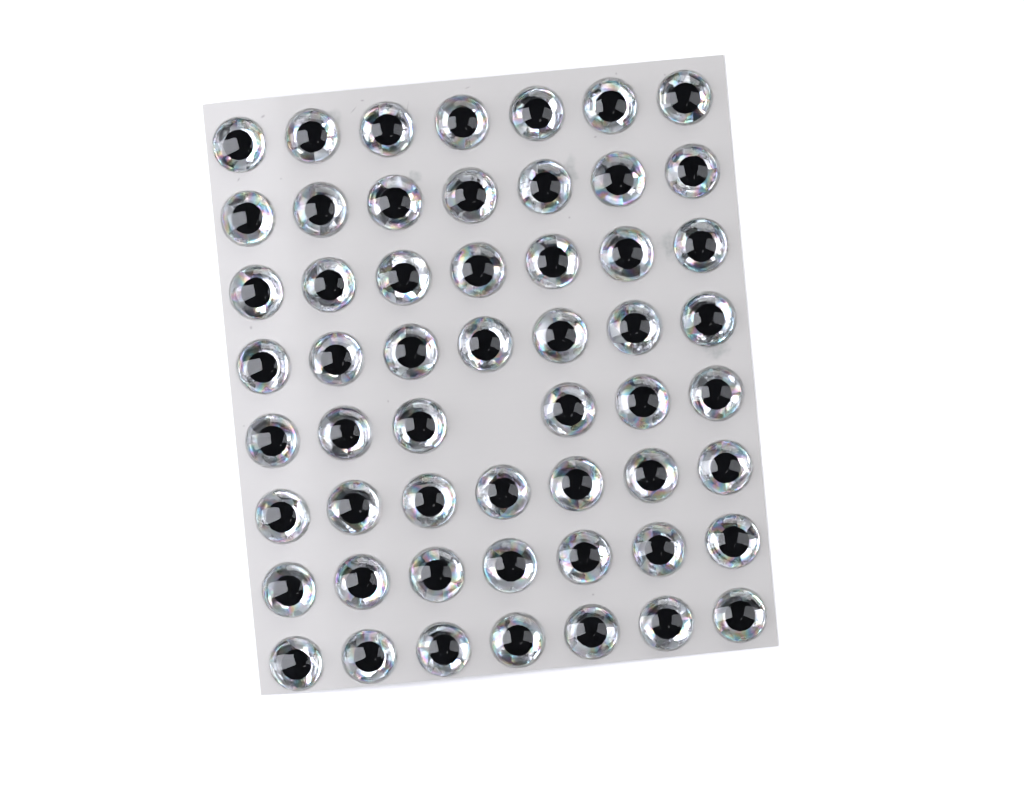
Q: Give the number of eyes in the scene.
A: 55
